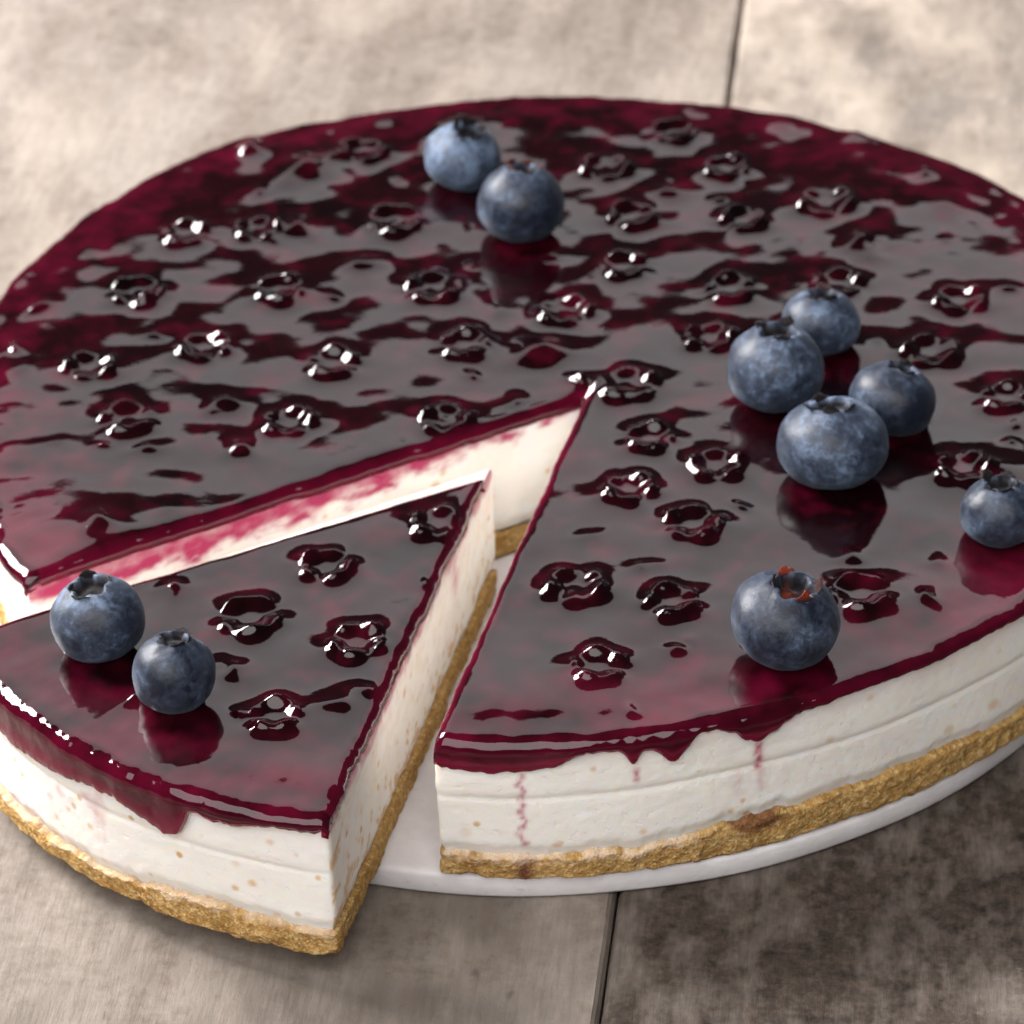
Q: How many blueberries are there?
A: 10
